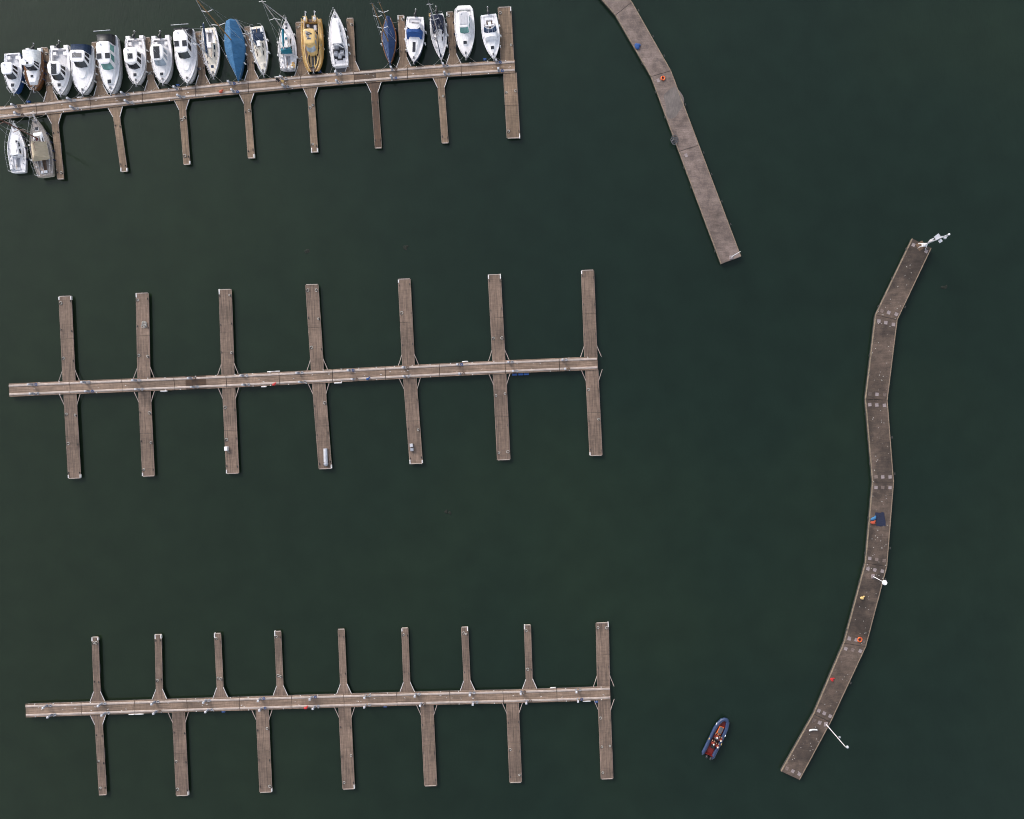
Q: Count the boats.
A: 22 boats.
